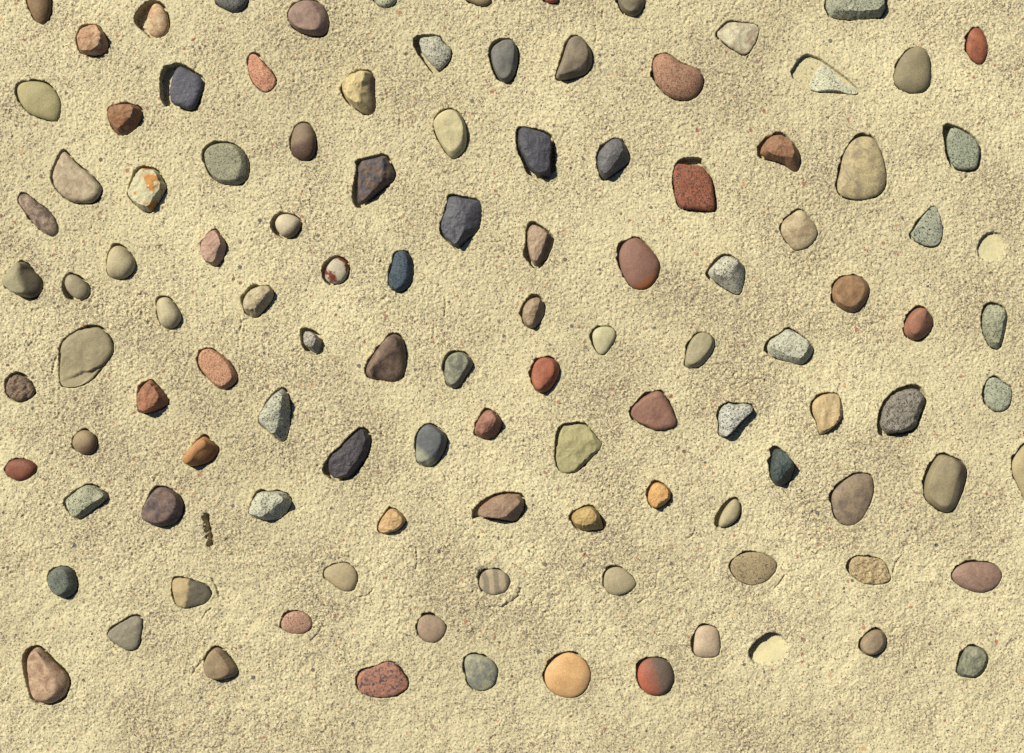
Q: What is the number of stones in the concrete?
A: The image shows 111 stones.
